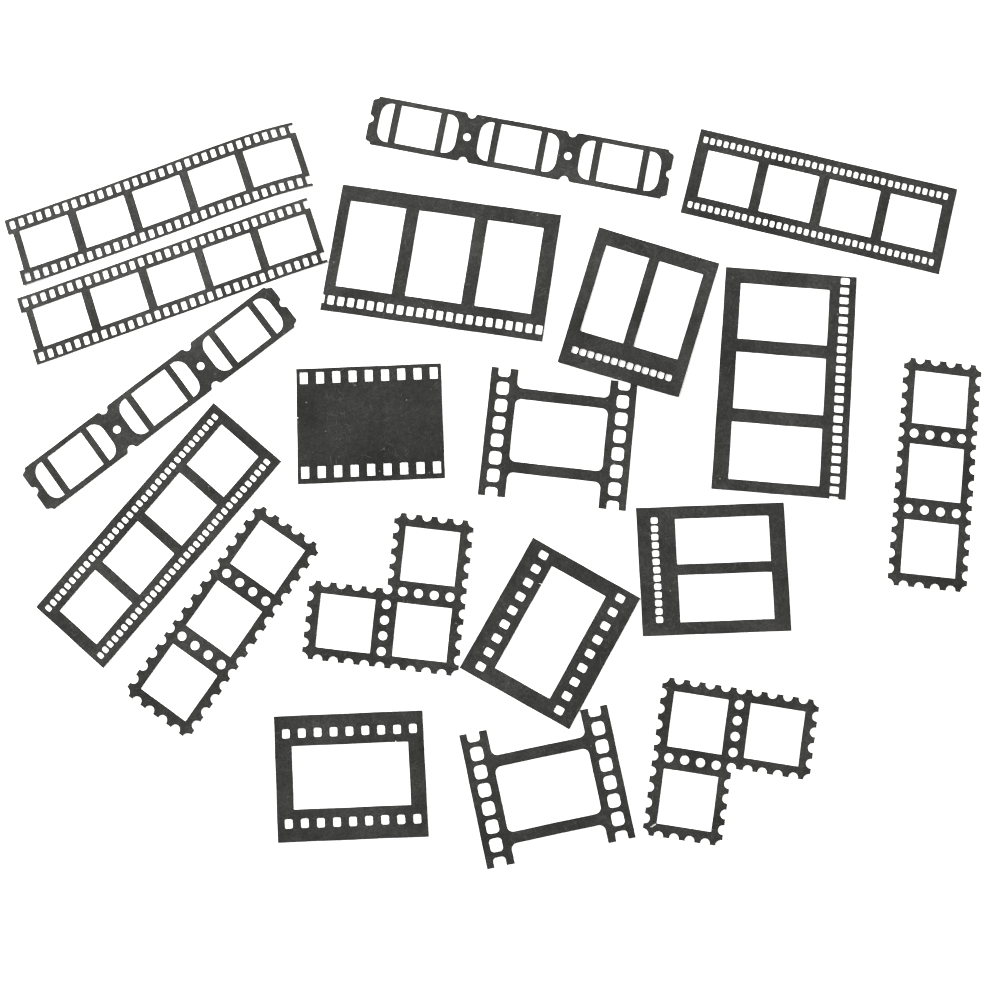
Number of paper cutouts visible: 19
